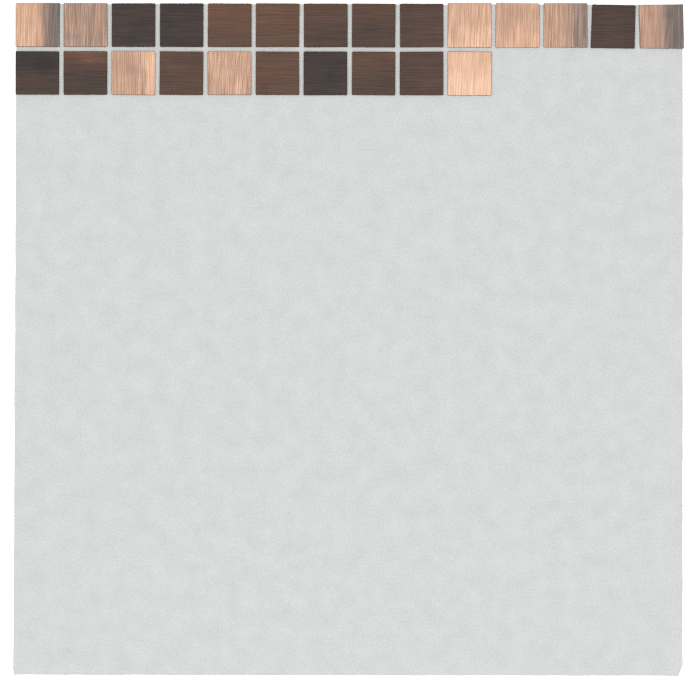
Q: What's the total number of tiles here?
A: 24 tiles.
